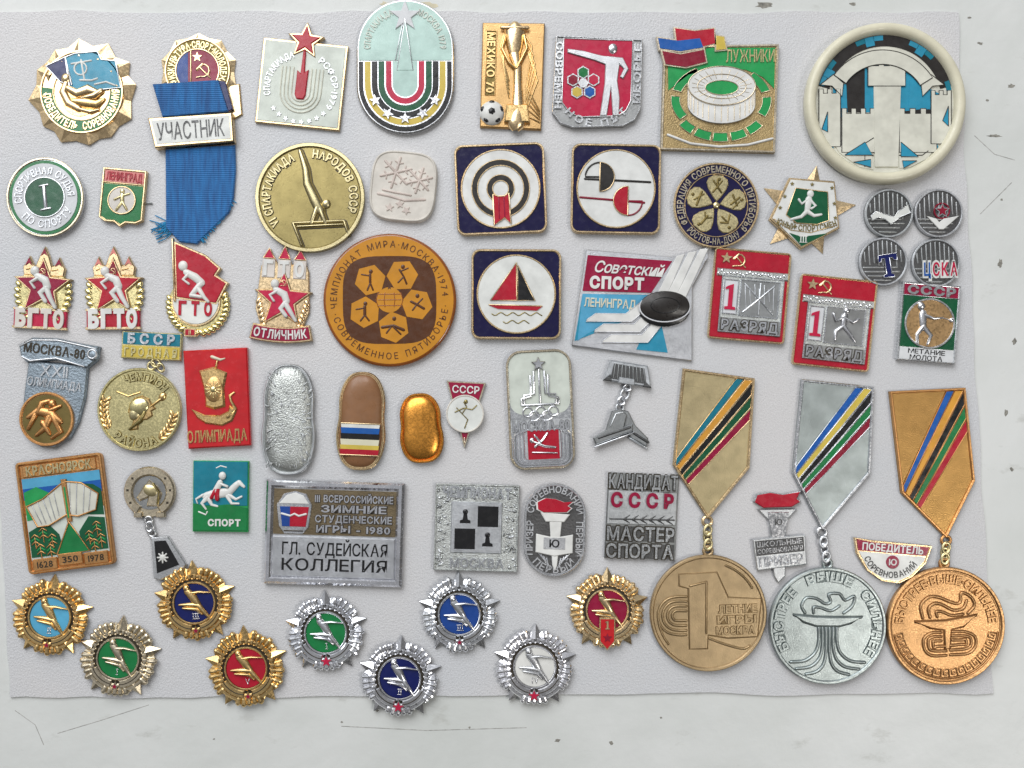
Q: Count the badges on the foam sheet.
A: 57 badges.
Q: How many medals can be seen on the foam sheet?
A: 3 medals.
